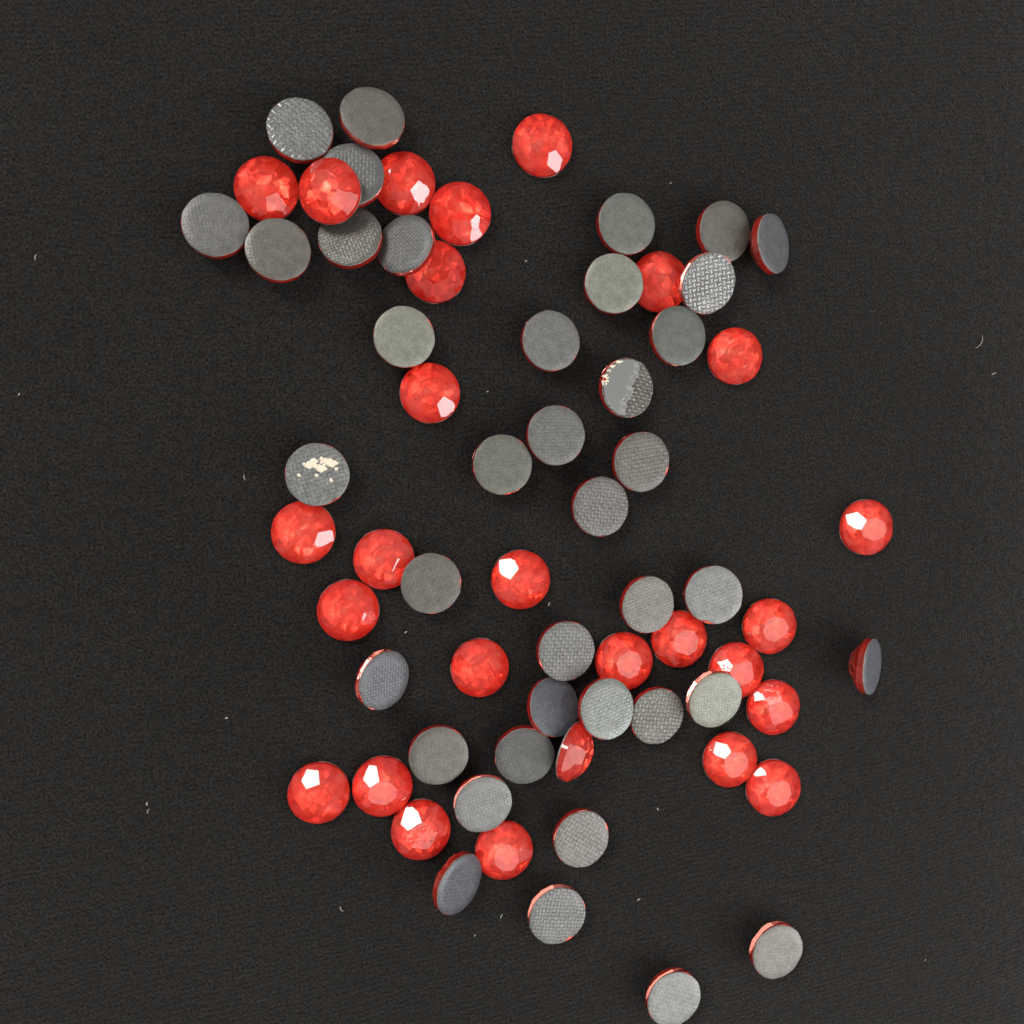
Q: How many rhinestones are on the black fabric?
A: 66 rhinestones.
